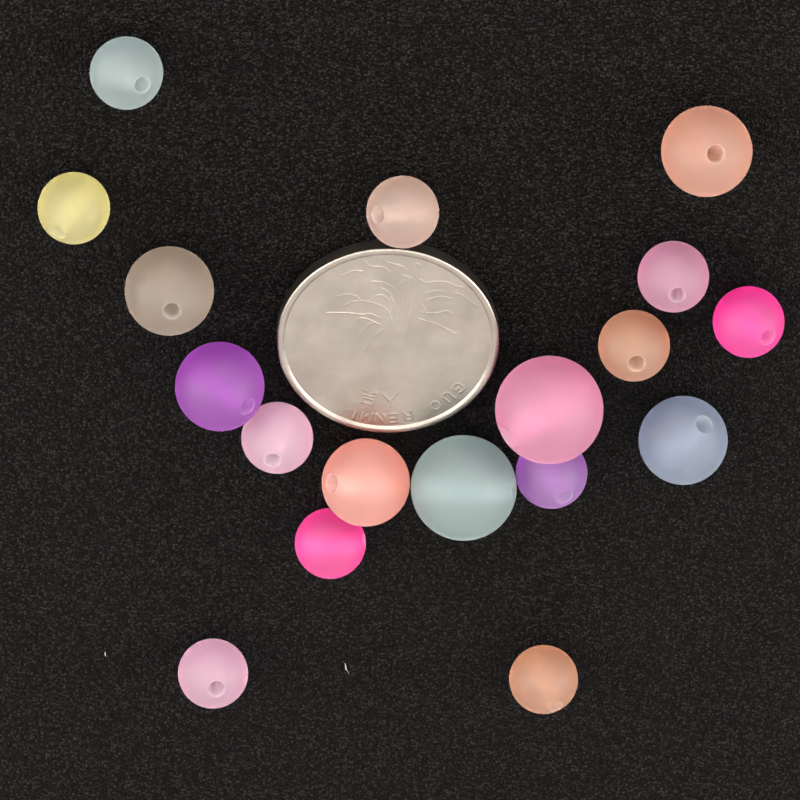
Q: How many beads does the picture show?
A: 18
